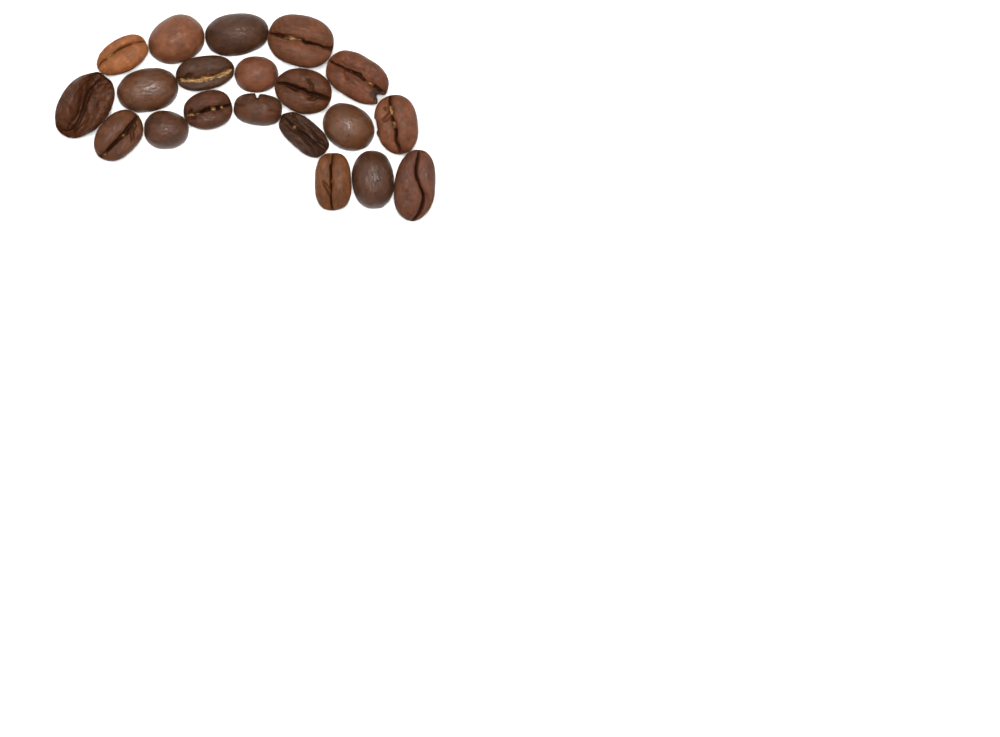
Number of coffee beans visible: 20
